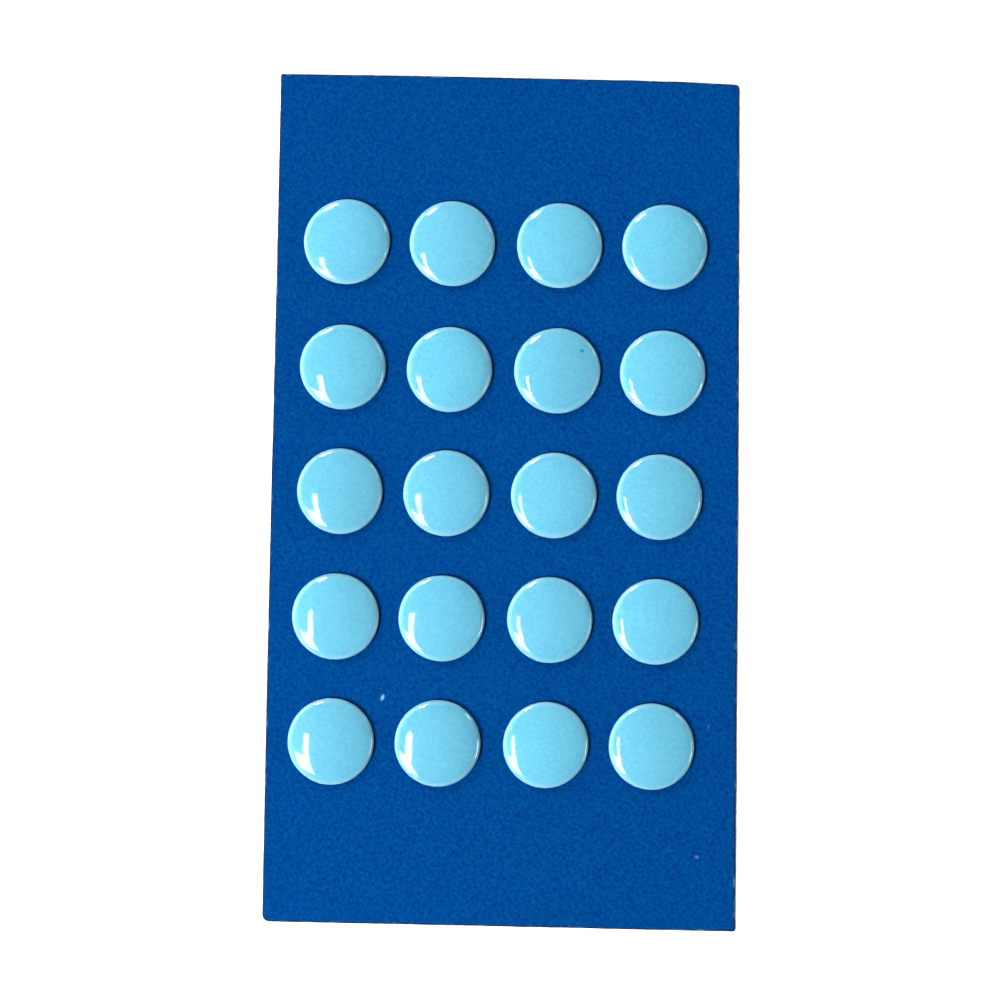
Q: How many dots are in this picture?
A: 20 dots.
